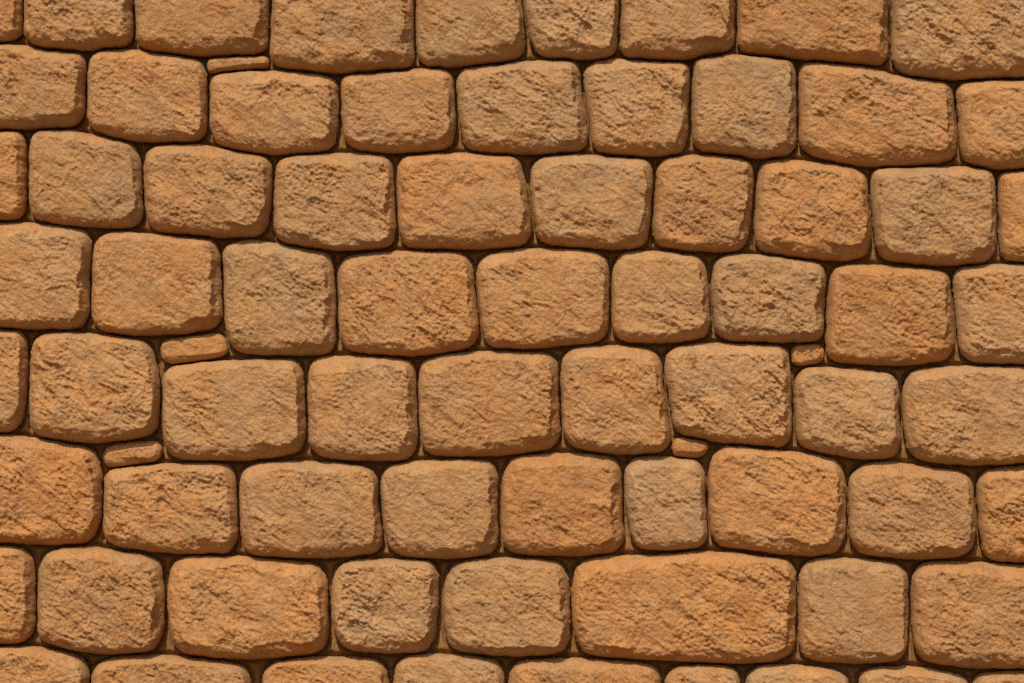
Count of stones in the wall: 77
